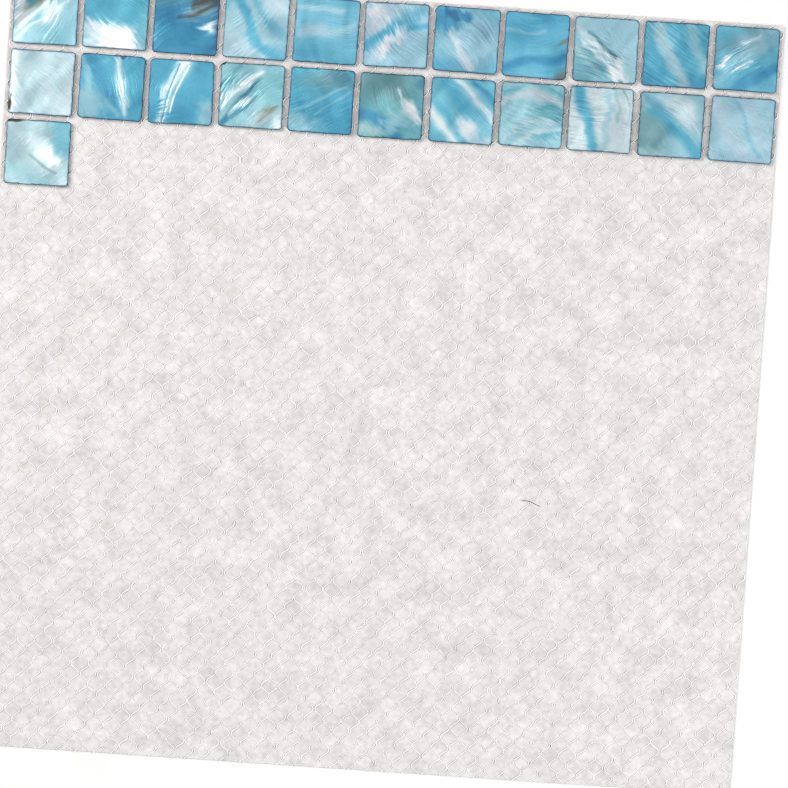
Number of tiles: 23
